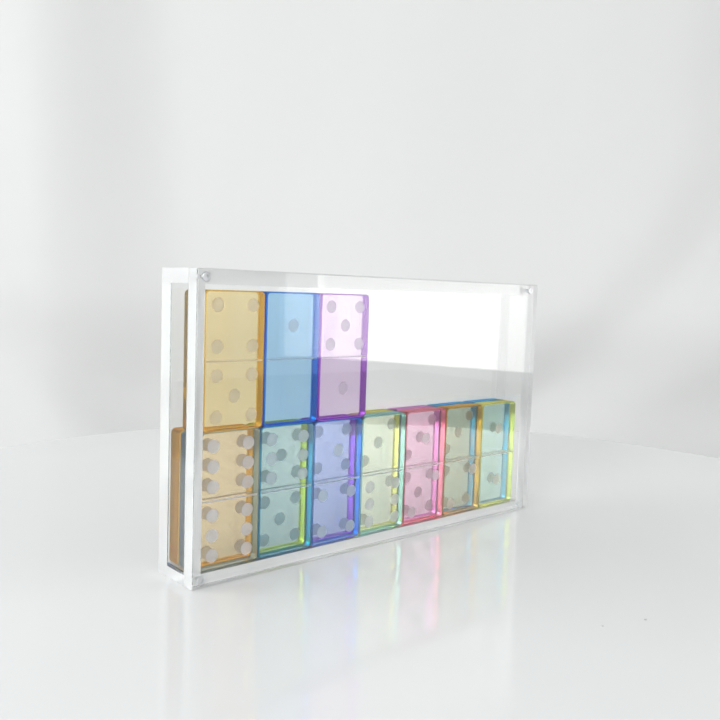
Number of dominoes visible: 17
